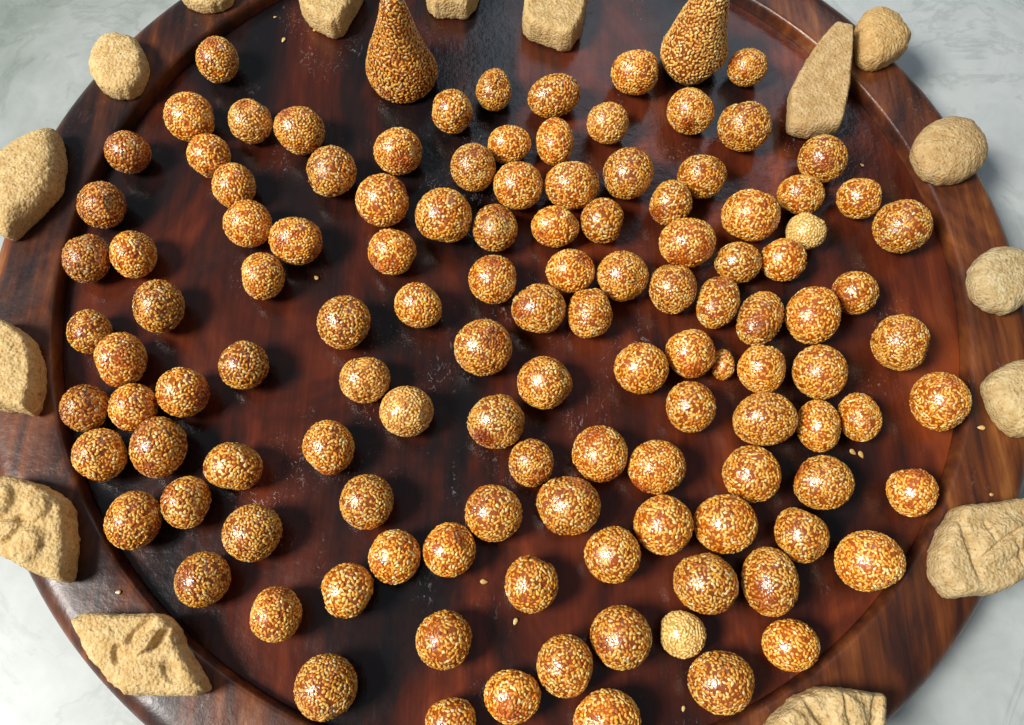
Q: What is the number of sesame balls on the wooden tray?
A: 120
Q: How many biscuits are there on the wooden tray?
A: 16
